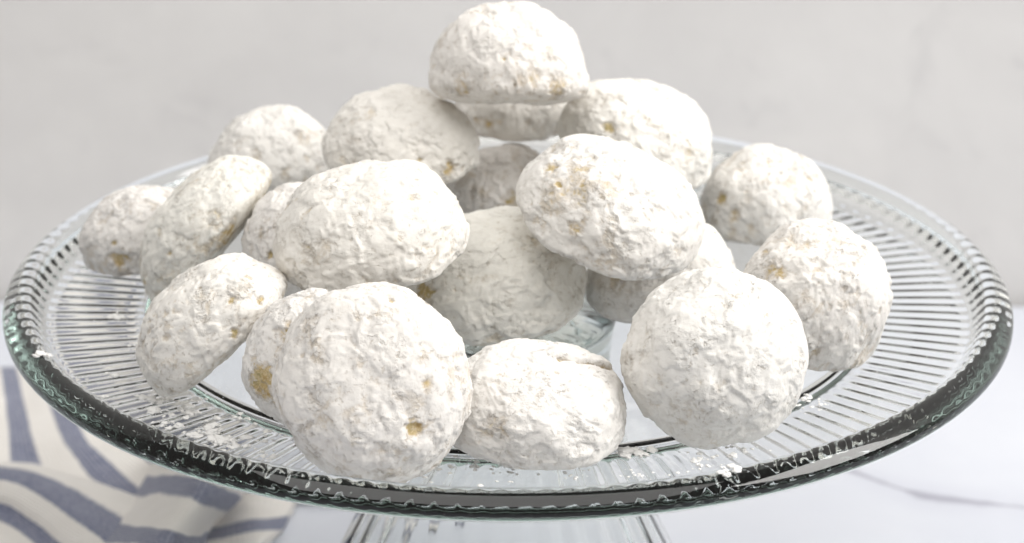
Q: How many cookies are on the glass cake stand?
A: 20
